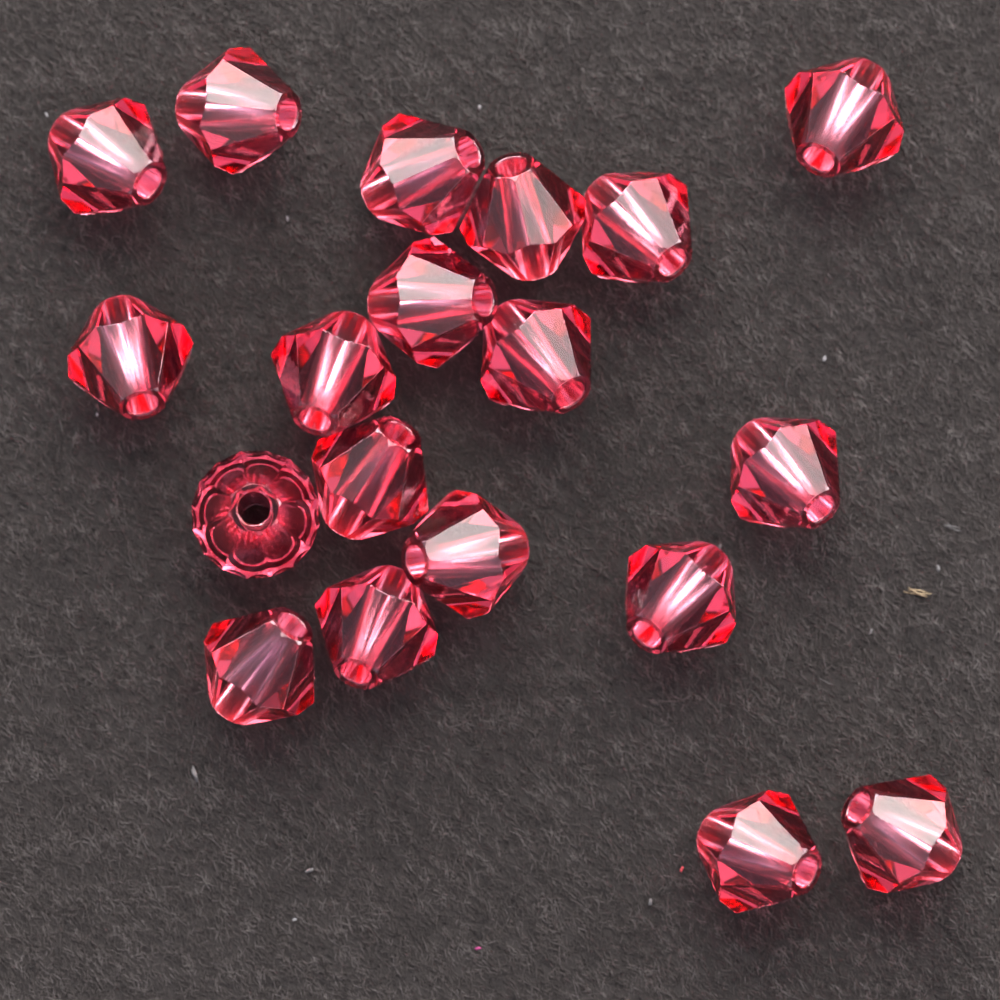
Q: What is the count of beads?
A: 19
